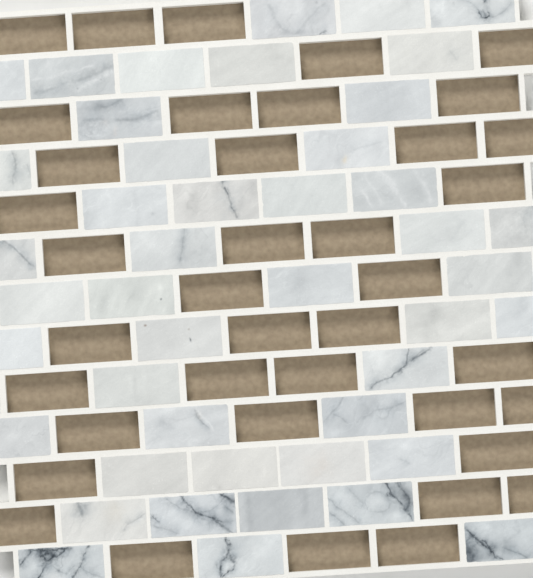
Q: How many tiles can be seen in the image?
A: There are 45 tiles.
